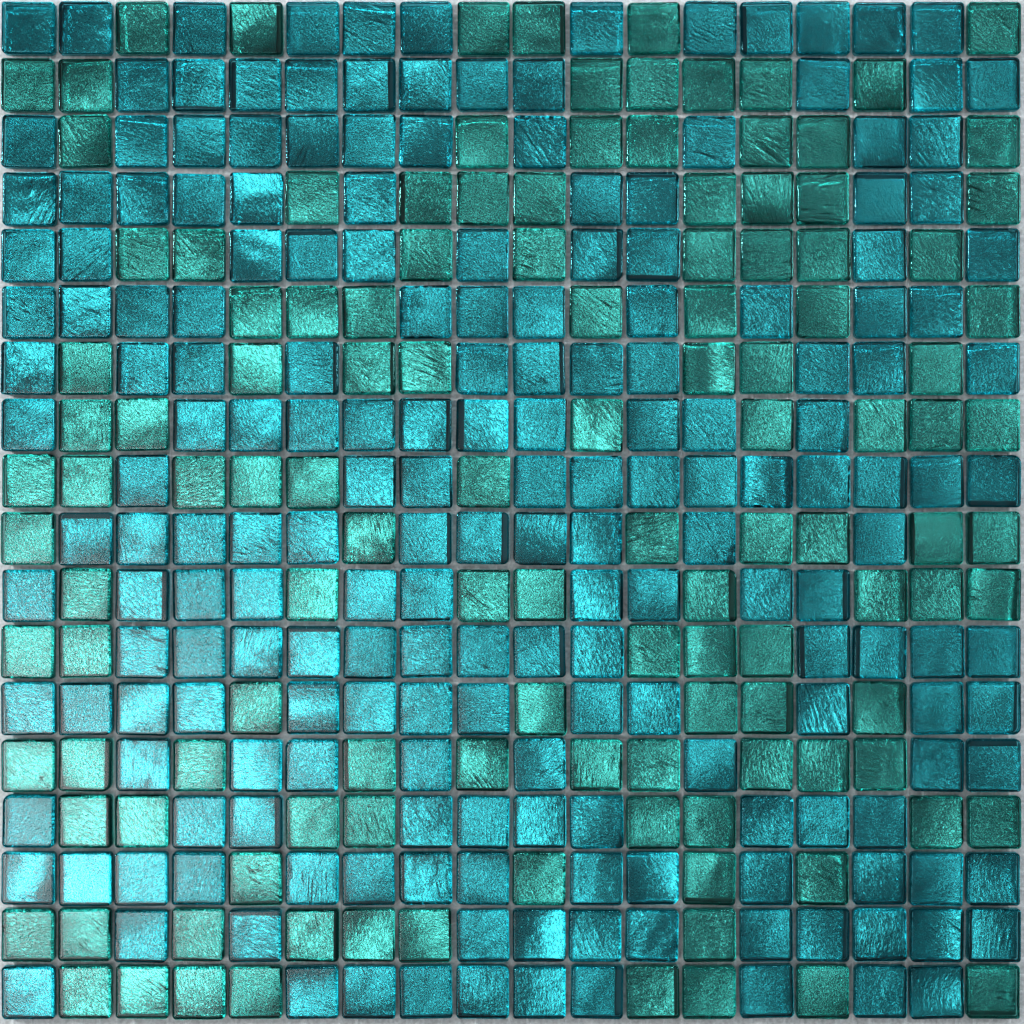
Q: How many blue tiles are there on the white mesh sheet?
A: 199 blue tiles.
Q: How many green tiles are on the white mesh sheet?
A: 125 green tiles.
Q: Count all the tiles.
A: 324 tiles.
